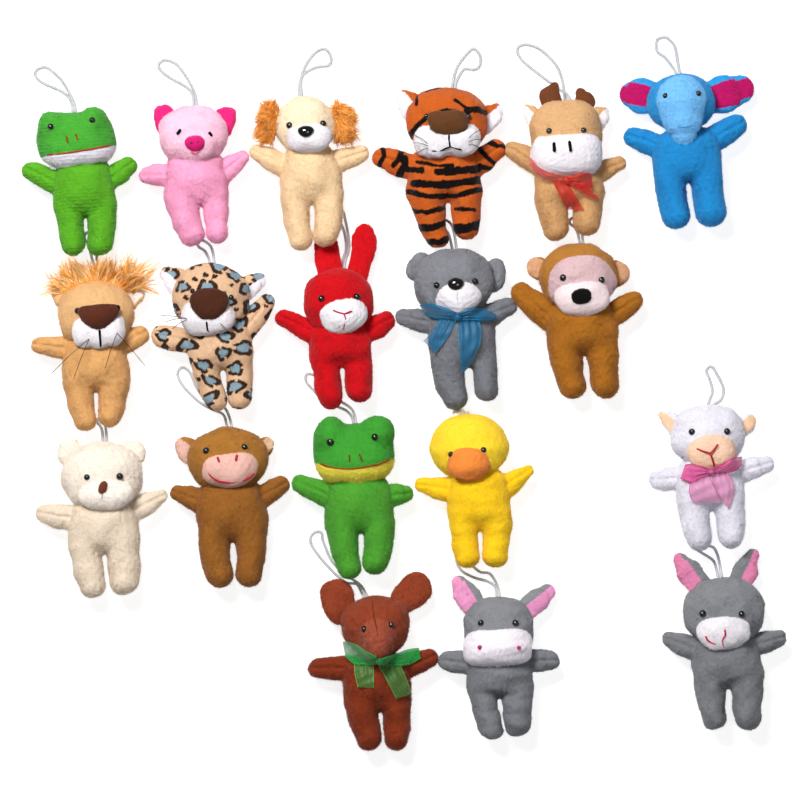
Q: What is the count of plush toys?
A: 19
